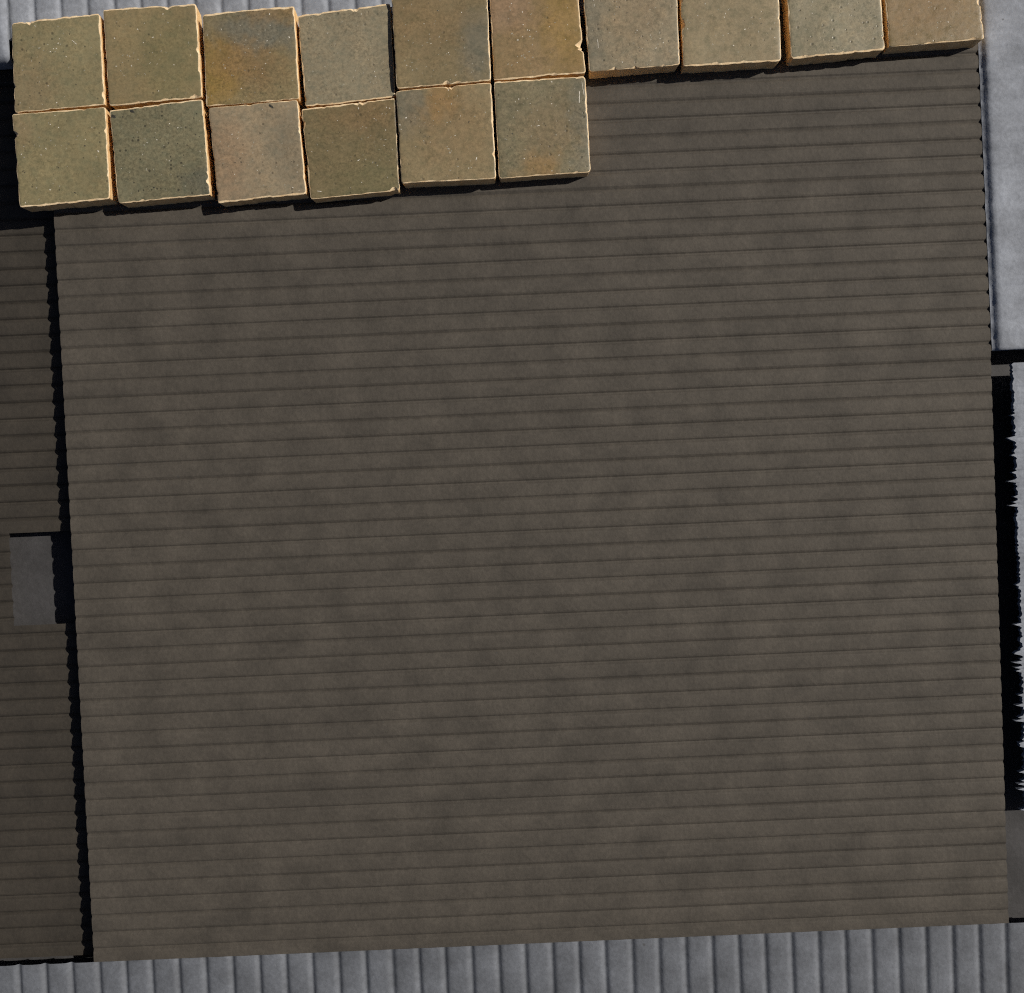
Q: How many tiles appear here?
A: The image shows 16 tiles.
